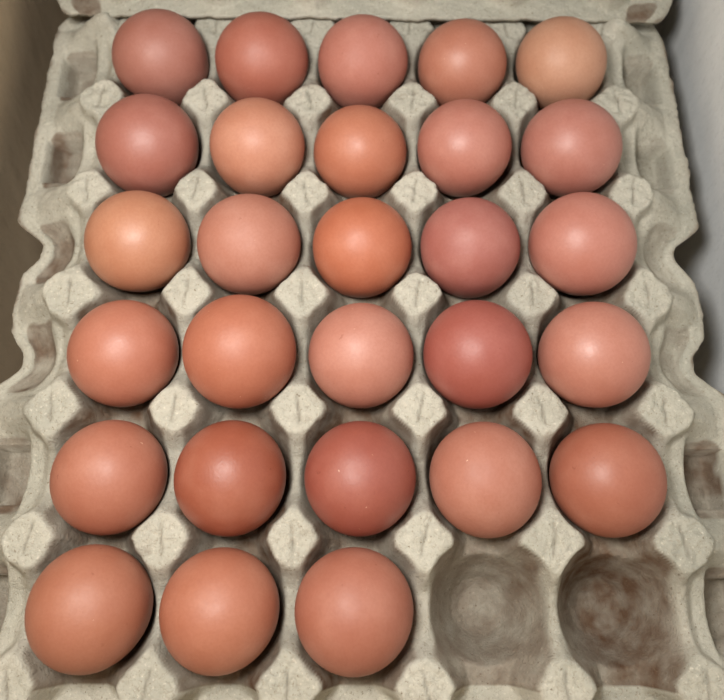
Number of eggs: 28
